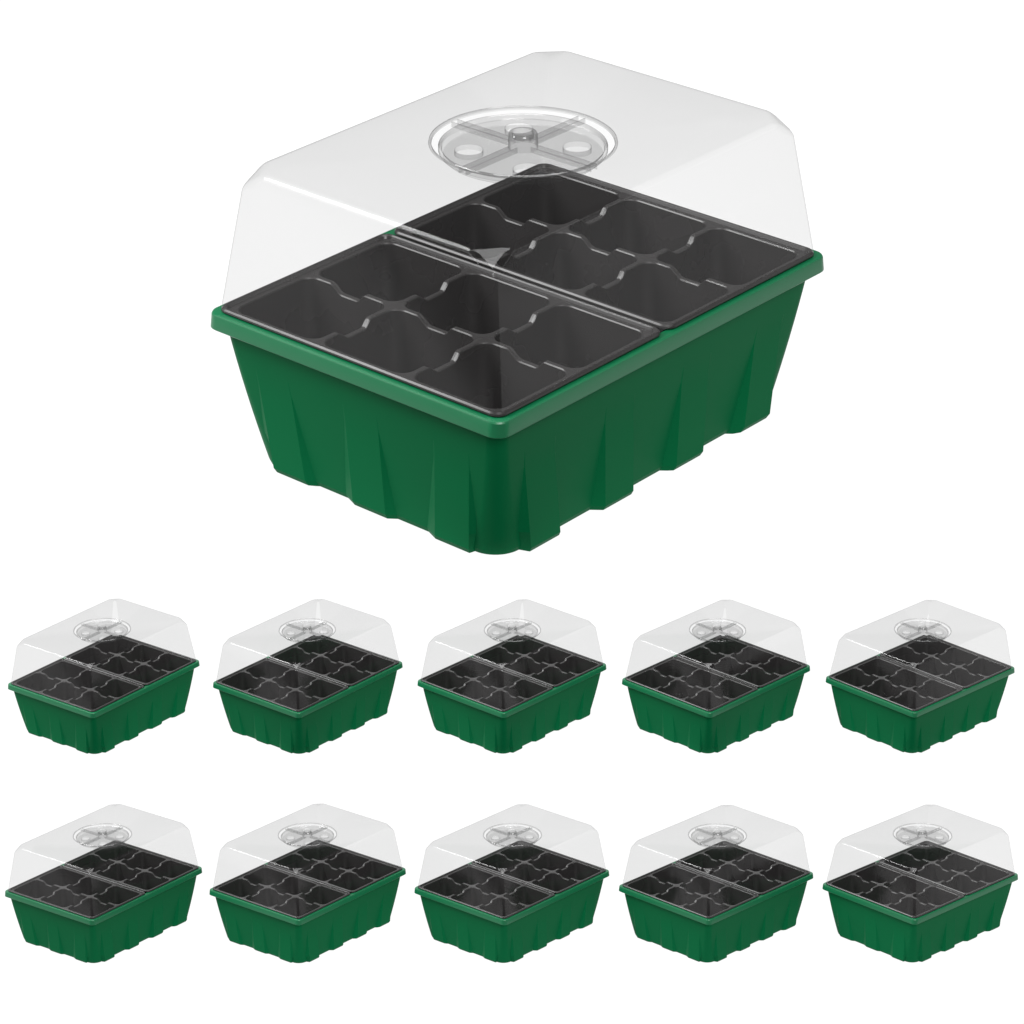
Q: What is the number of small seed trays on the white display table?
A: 10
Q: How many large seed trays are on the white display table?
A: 1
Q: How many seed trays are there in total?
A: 11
